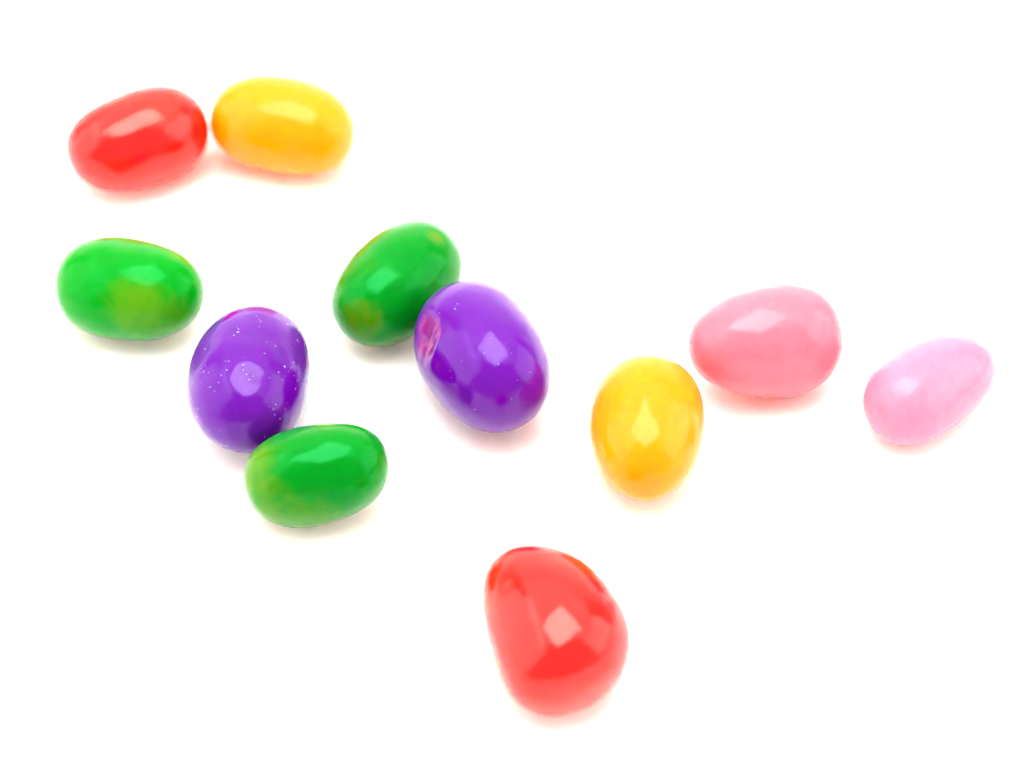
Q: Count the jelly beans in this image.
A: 11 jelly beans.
